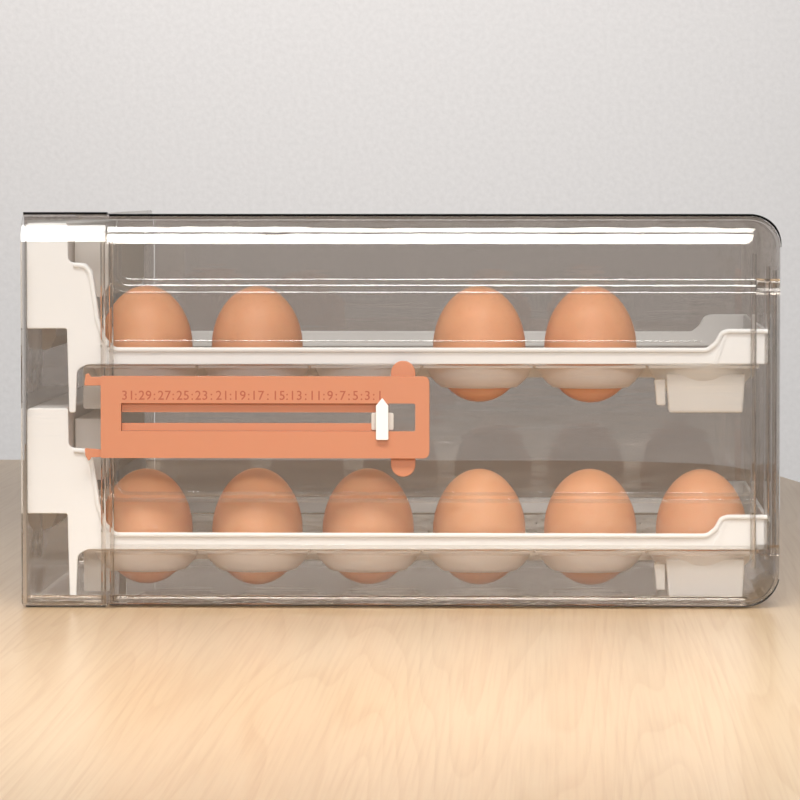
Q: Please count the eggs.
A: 10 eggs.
